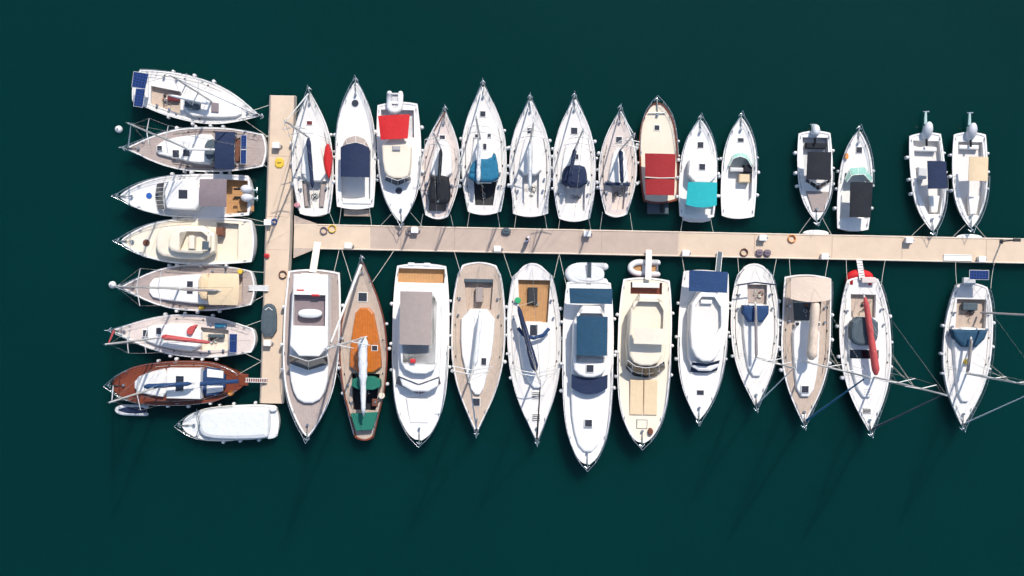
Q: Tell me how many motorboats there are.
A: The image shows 17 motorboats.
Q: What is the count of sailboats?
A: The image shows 18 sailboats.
